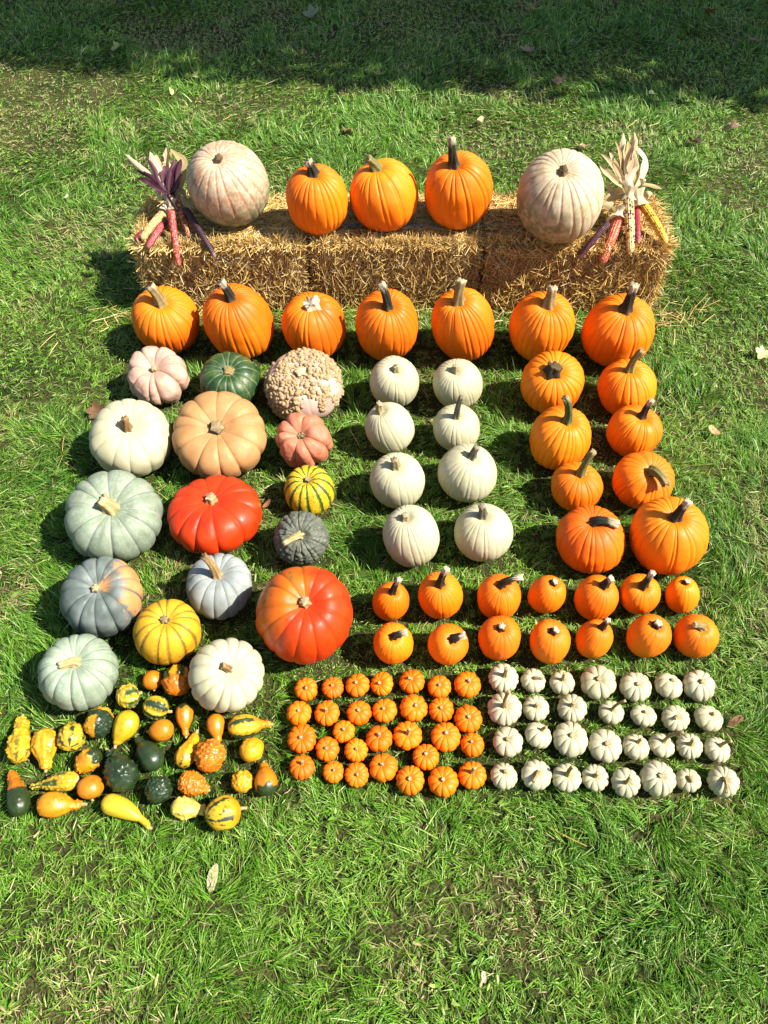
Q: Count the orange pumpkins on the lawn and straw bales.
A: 62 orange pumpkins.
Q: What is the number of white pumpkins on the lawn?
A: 40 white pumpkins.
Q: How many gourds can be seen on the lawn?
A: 30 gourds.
